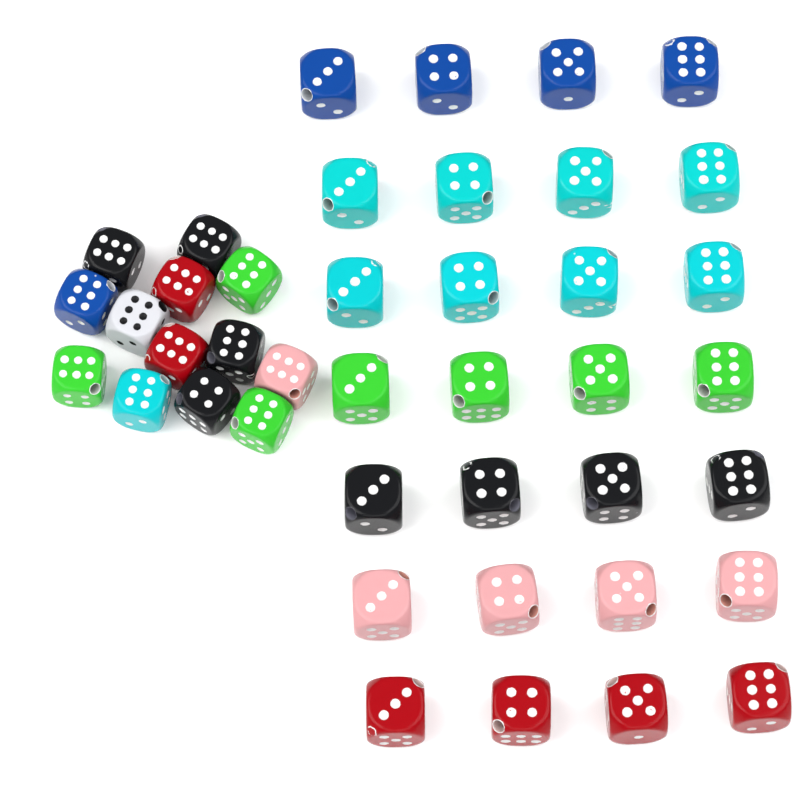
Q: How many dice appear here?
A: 41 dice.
